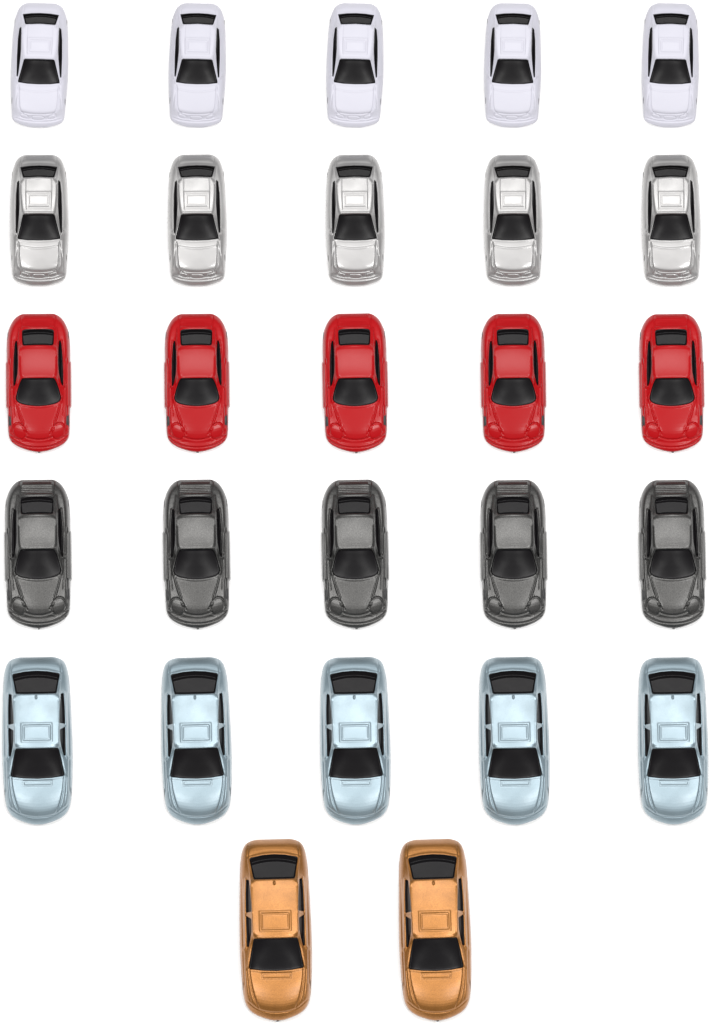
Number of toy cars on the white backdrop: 27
